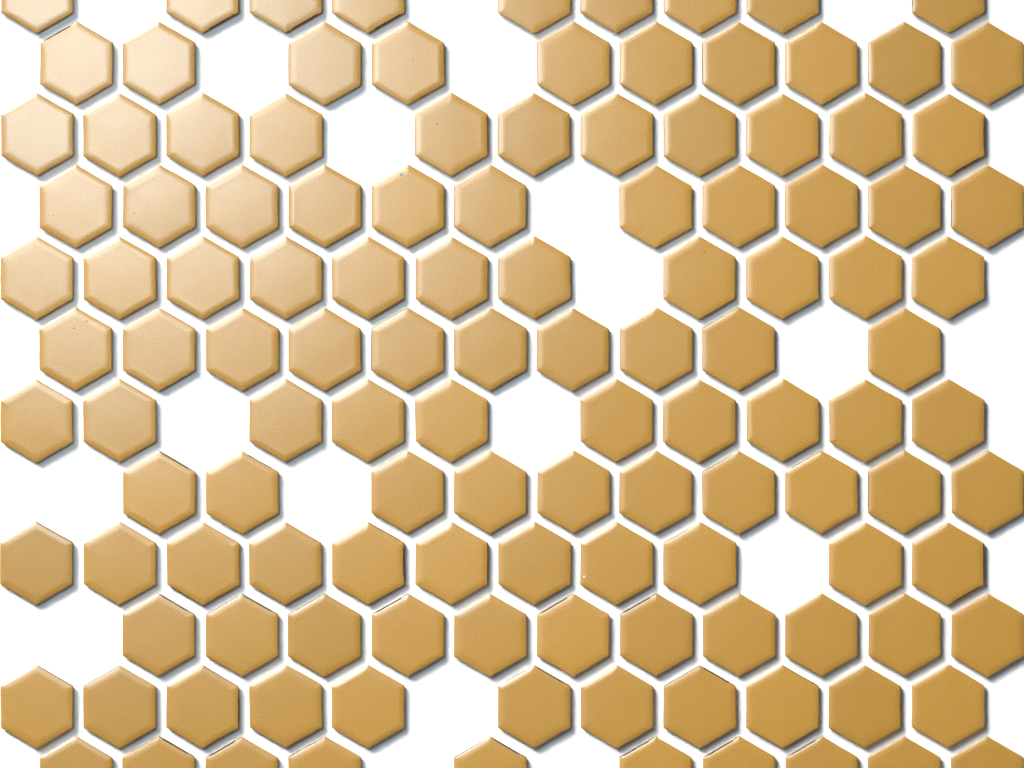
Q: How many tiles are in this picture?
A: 125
